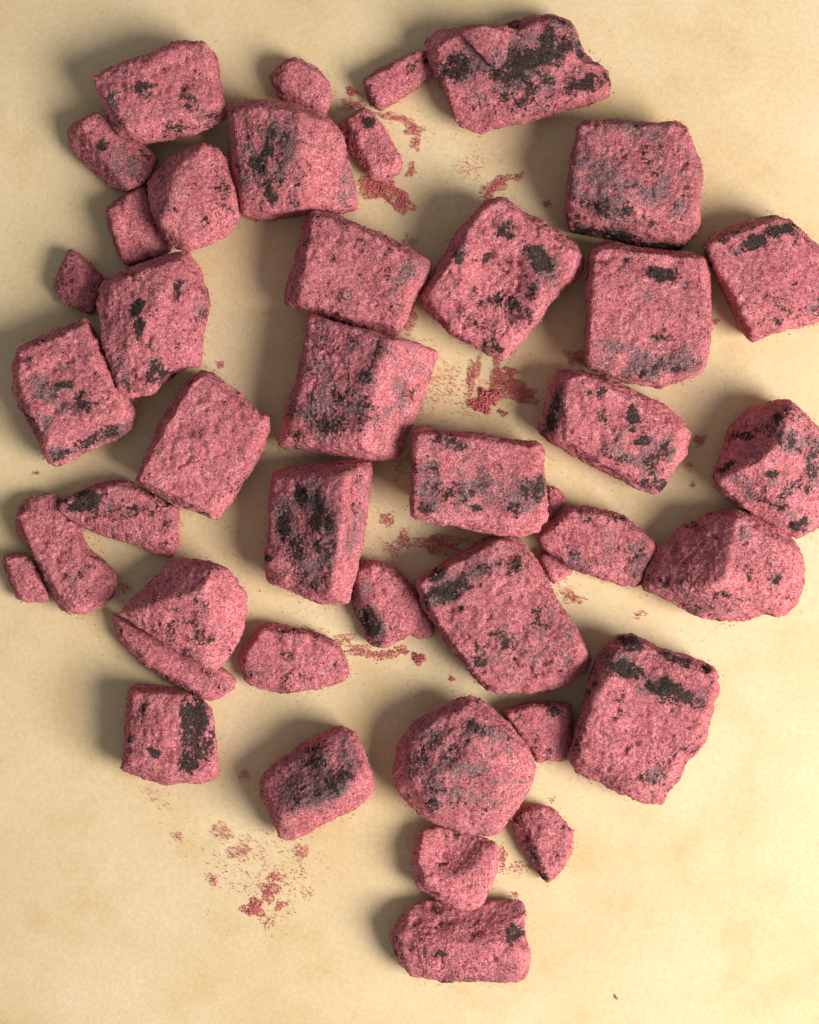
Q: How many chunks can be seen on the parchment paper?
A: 43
